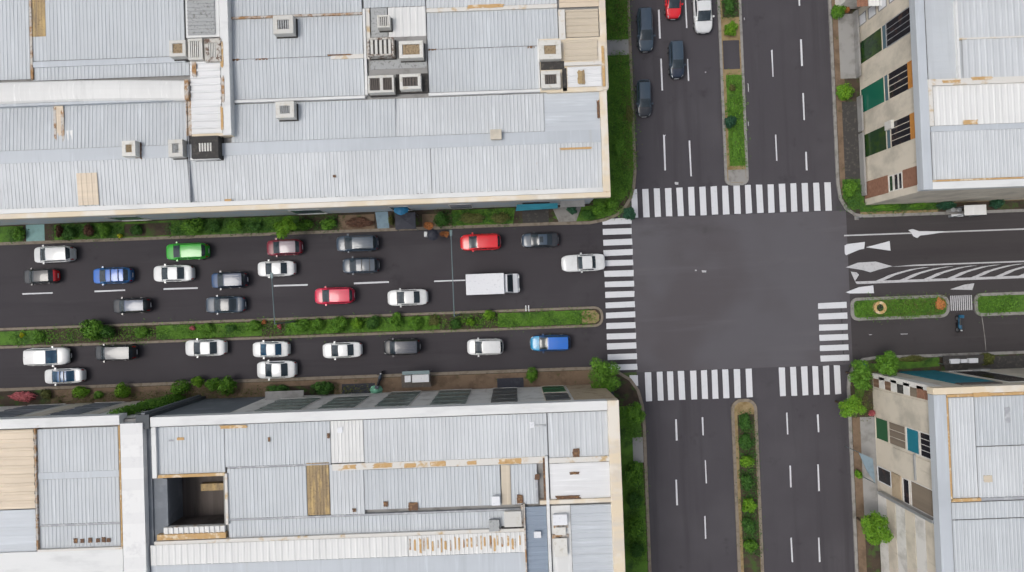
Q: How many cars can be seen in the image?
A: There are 32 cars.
